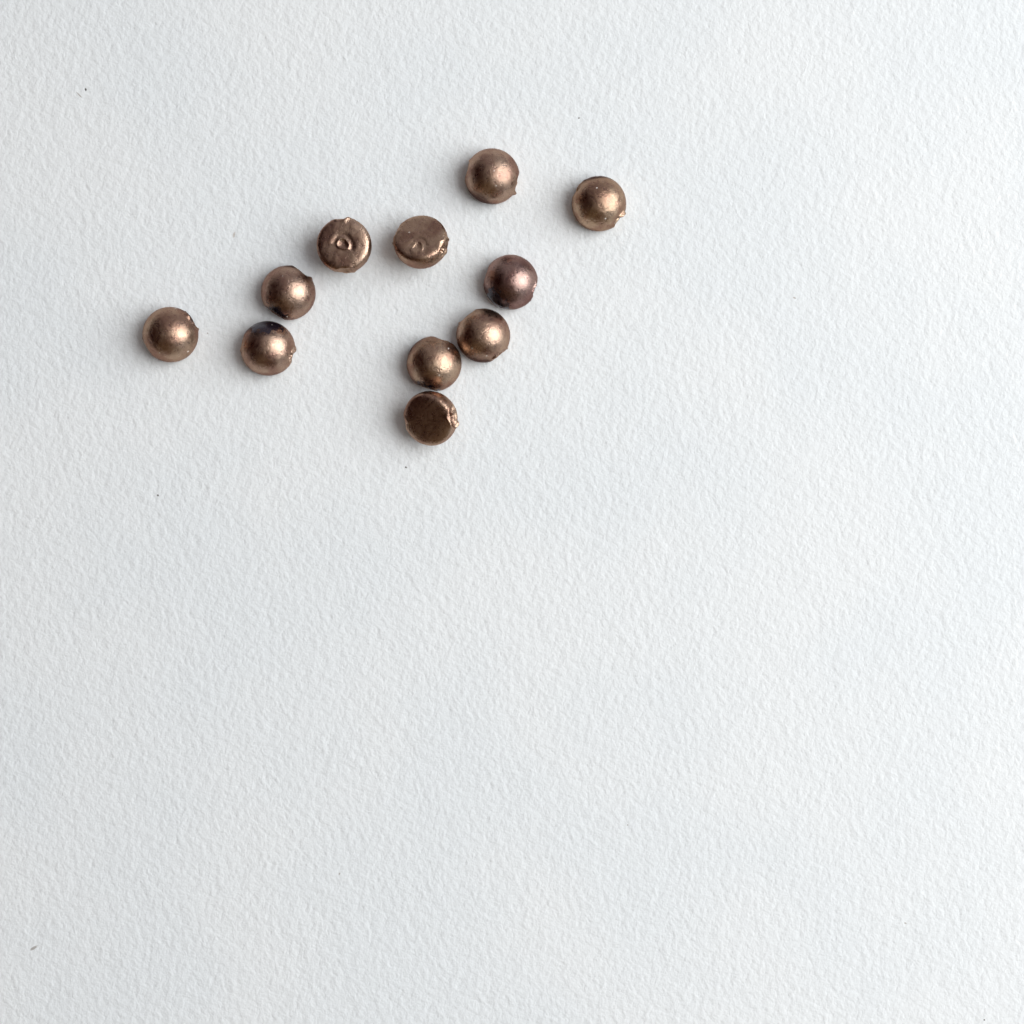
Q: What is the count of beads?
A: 11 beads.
